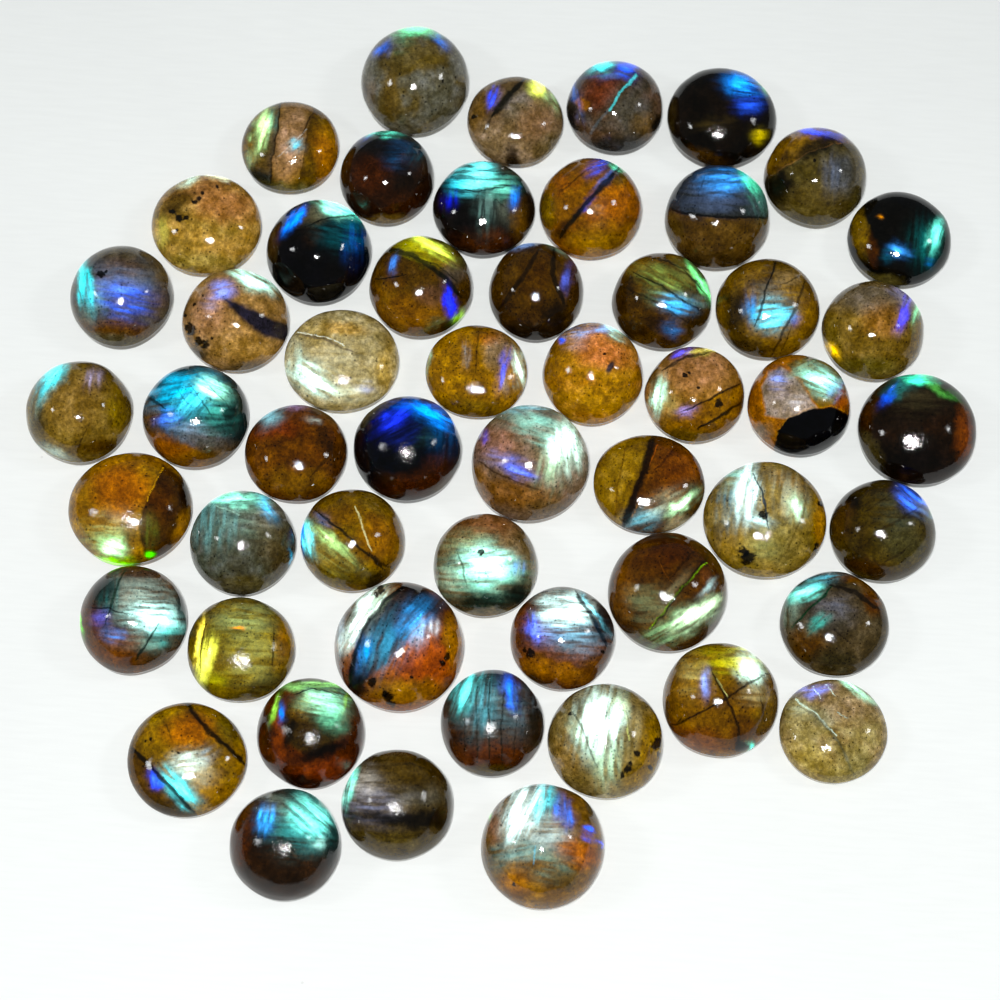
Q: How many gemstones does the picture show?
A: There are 53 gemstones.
